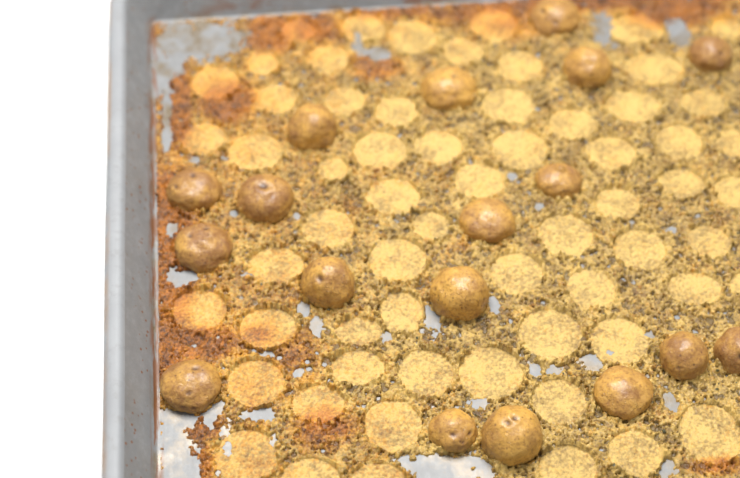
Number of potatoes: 18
